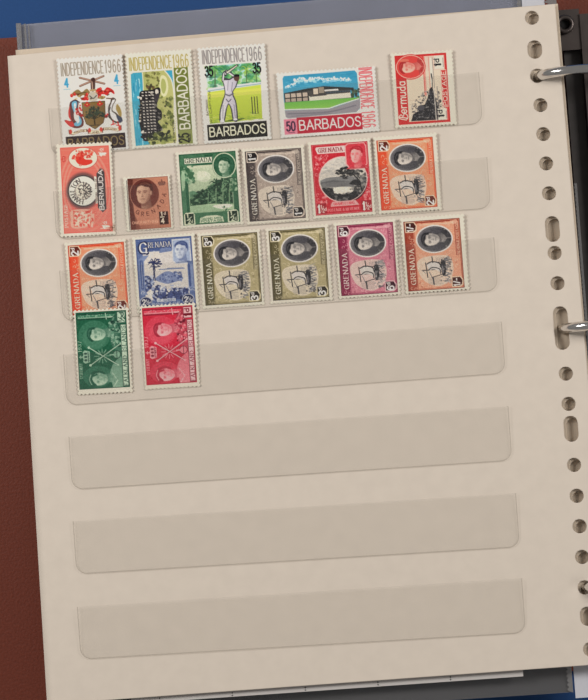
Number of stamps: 19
